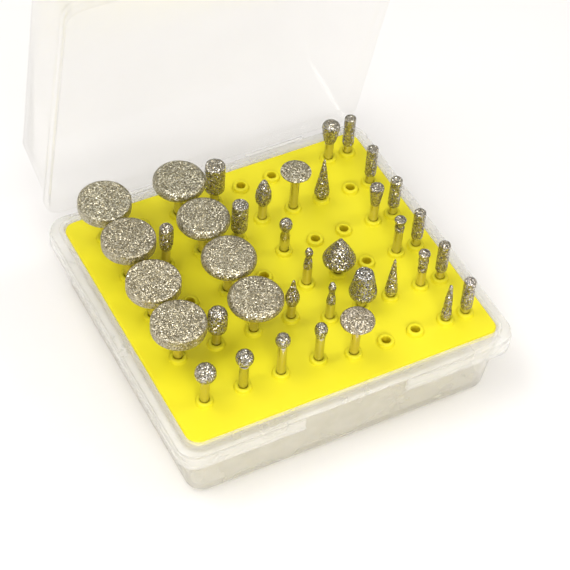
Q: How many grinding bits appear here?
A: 38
